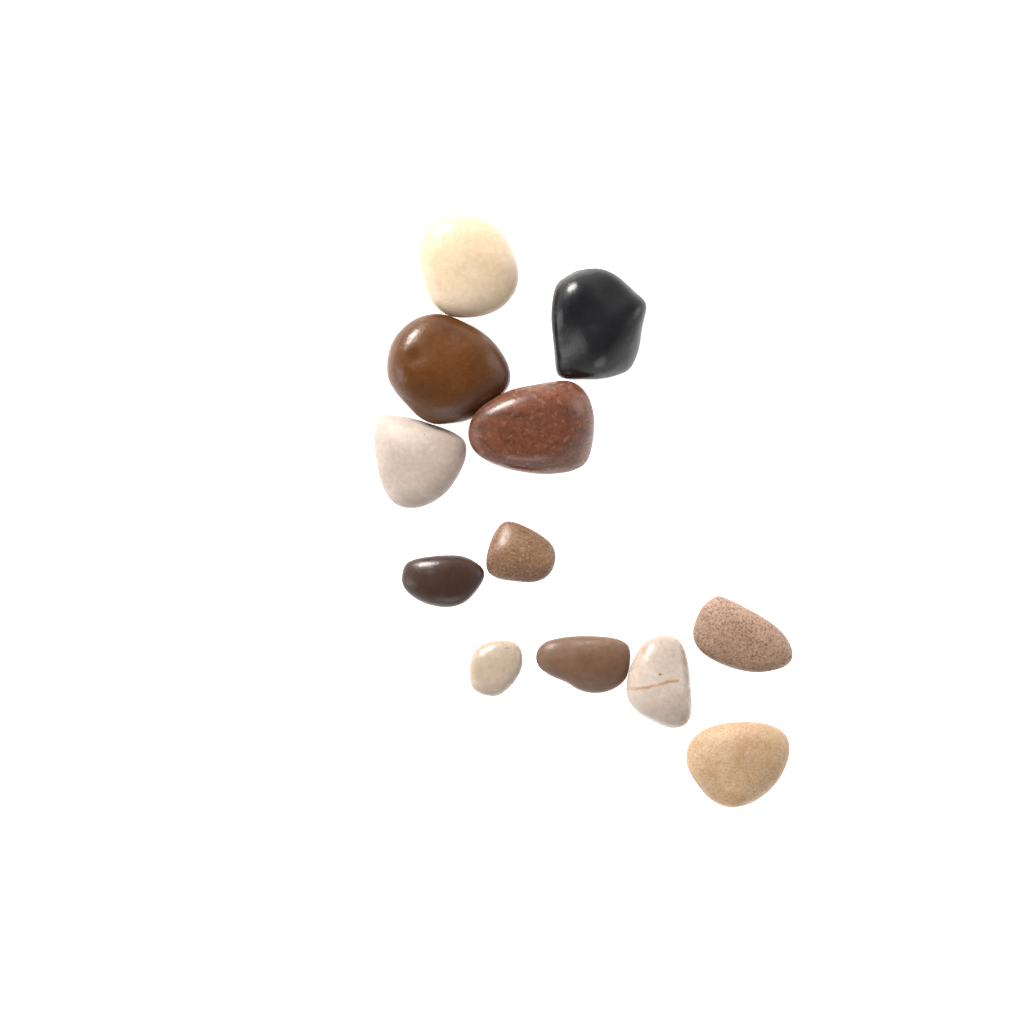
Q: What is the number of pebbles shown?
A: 12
